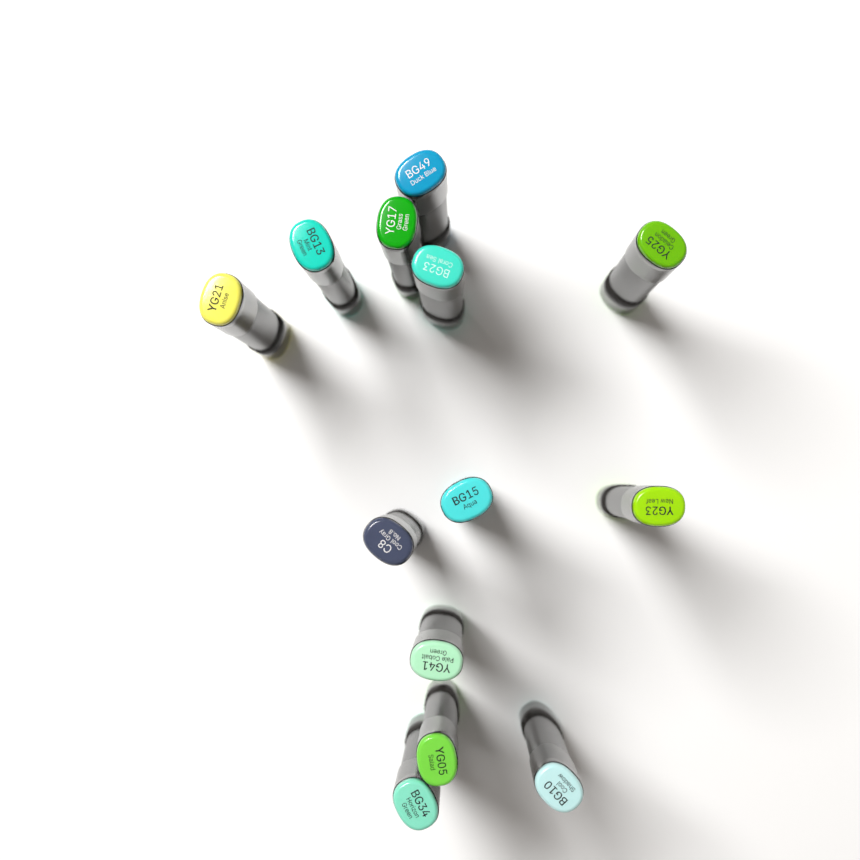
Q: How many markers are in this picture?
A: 13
